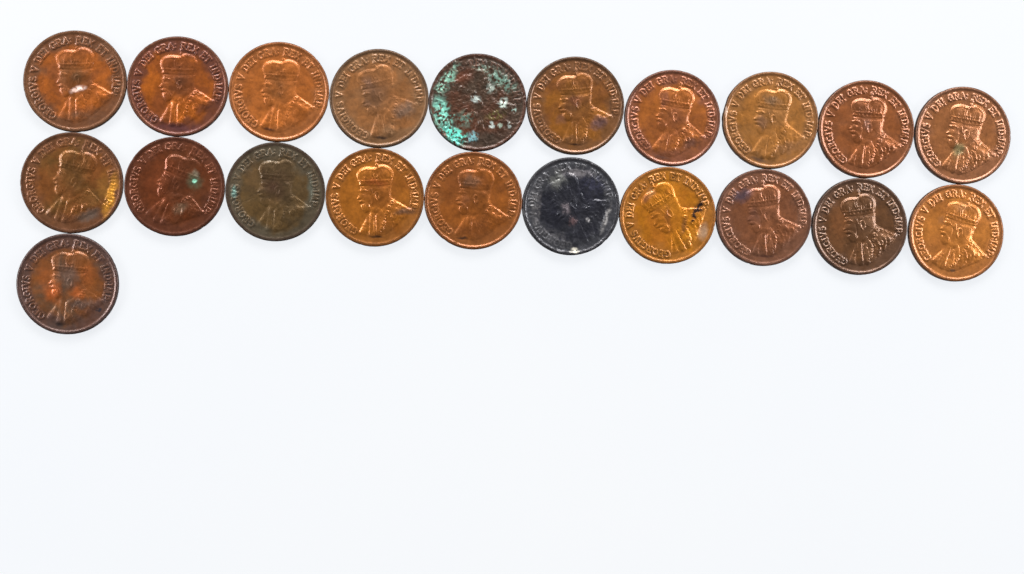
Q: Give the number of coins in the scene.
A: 21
